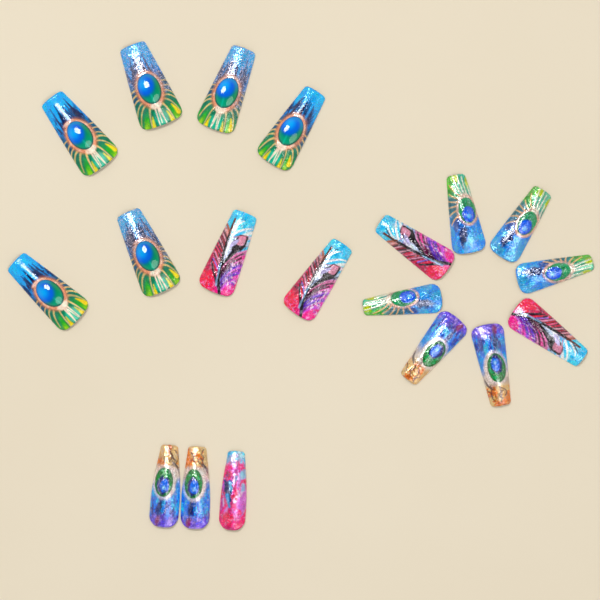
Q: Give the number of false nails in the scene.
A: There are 19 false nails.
